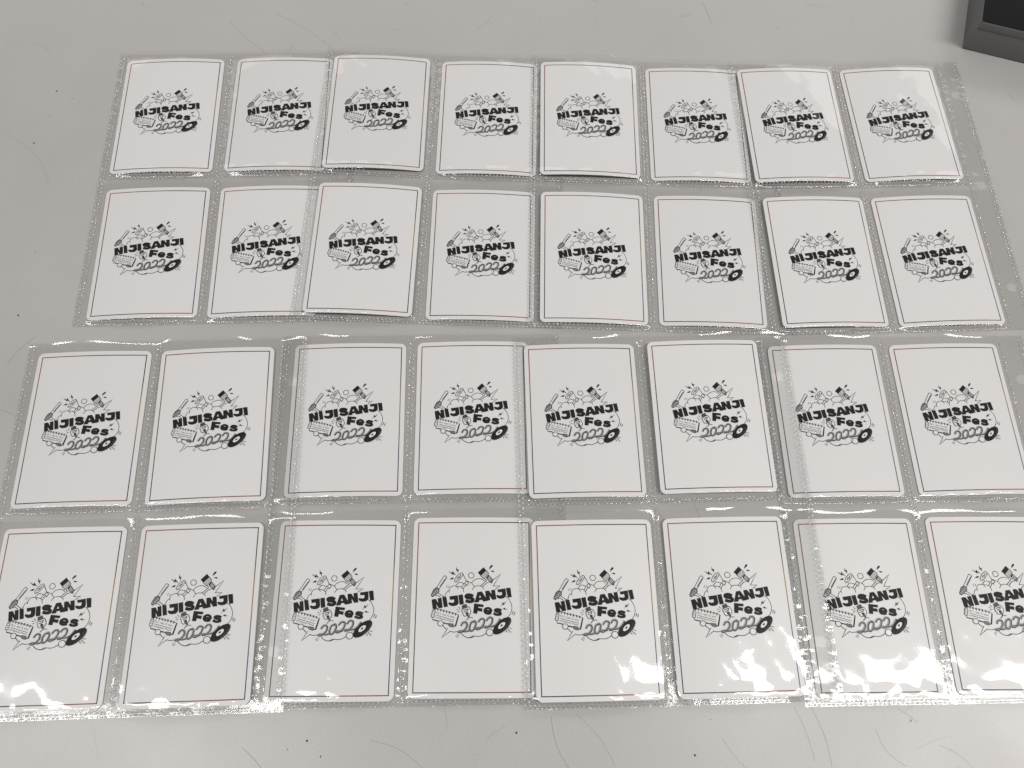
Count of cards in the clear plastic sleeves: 32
